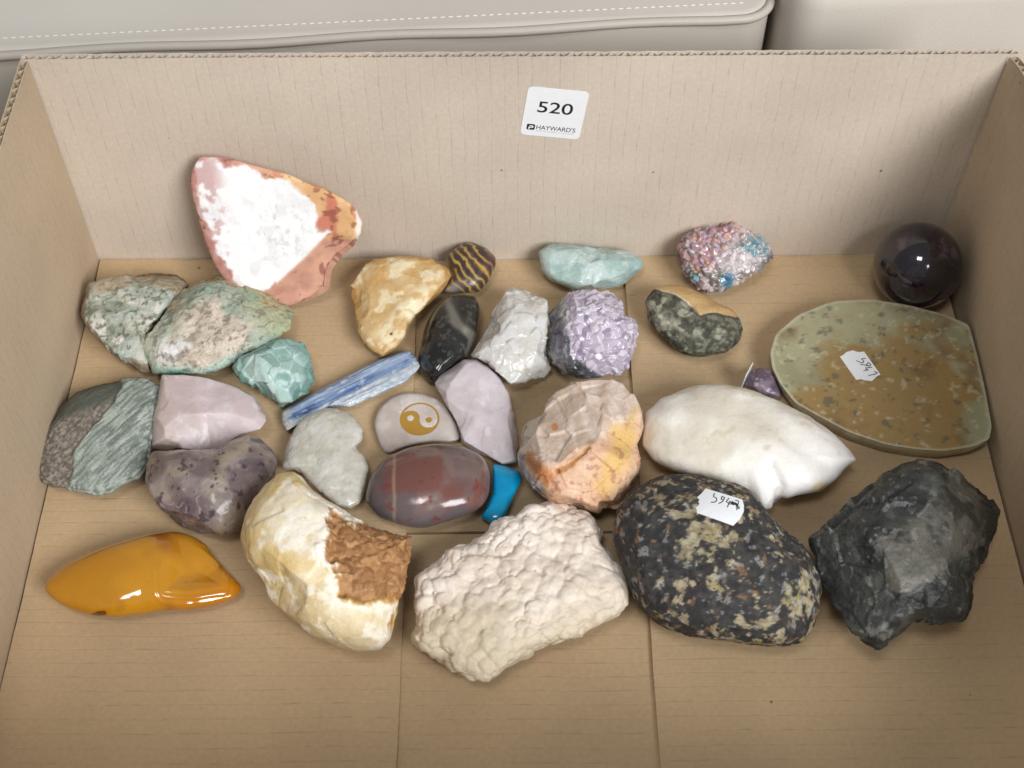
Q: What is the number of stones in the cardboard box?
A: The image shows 31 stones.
